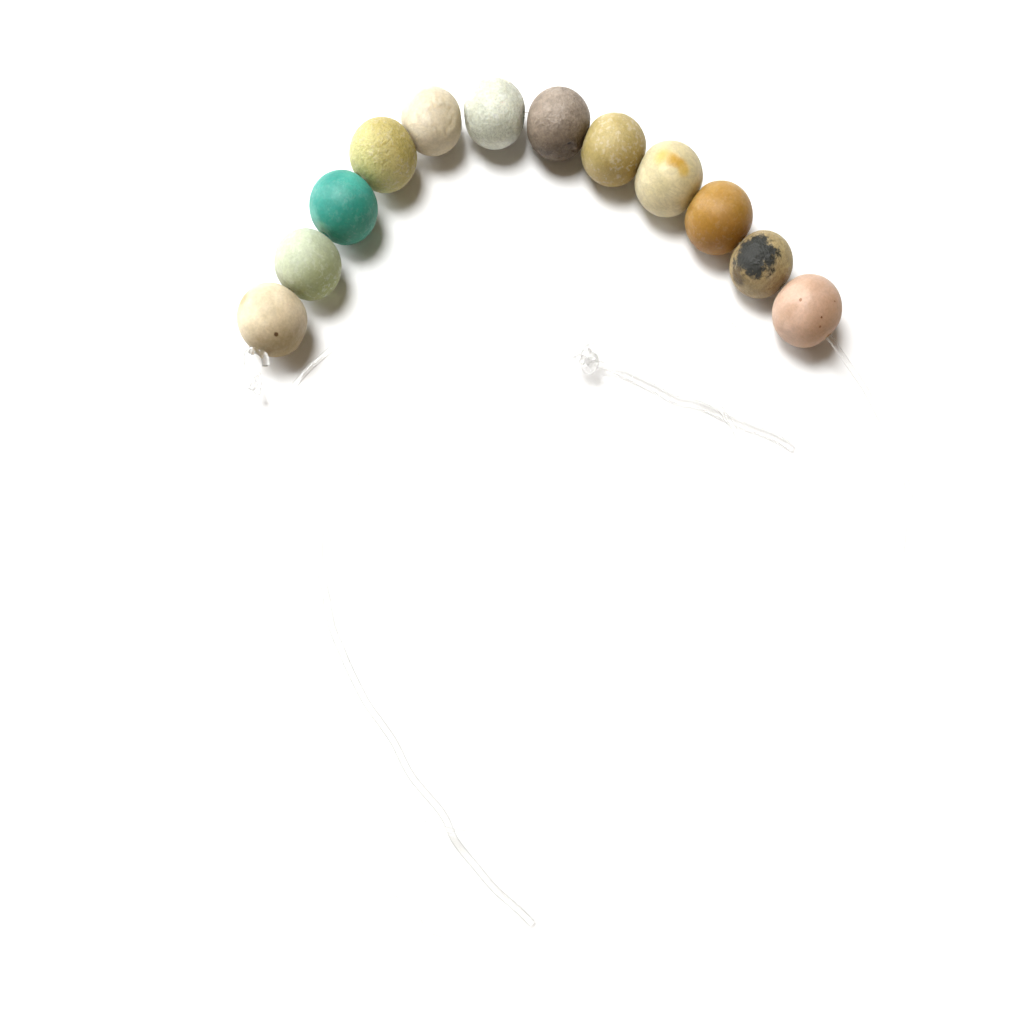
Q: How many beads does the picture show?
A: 12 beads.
